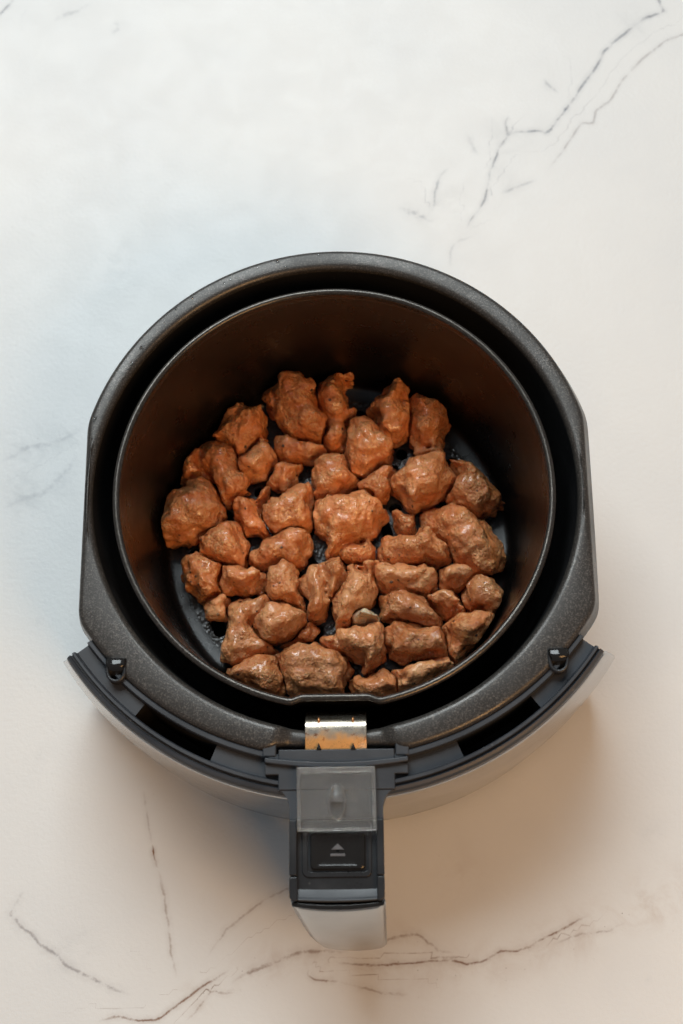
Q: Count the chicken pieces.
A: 42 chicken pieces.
